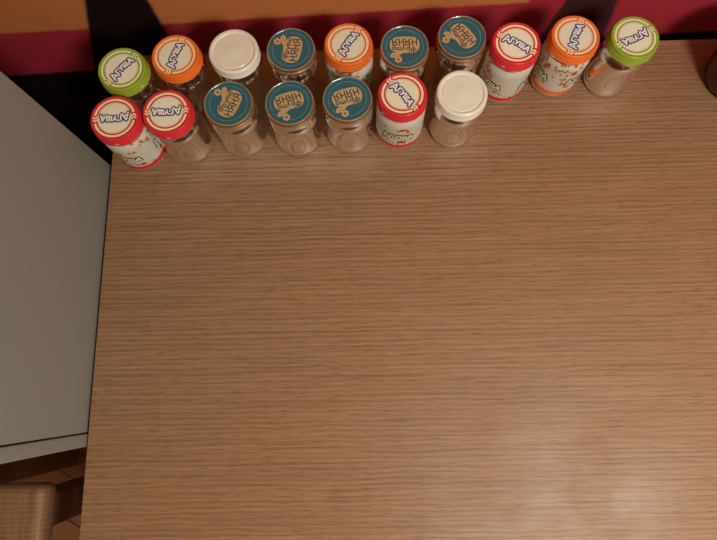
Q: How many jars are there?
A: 17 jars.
